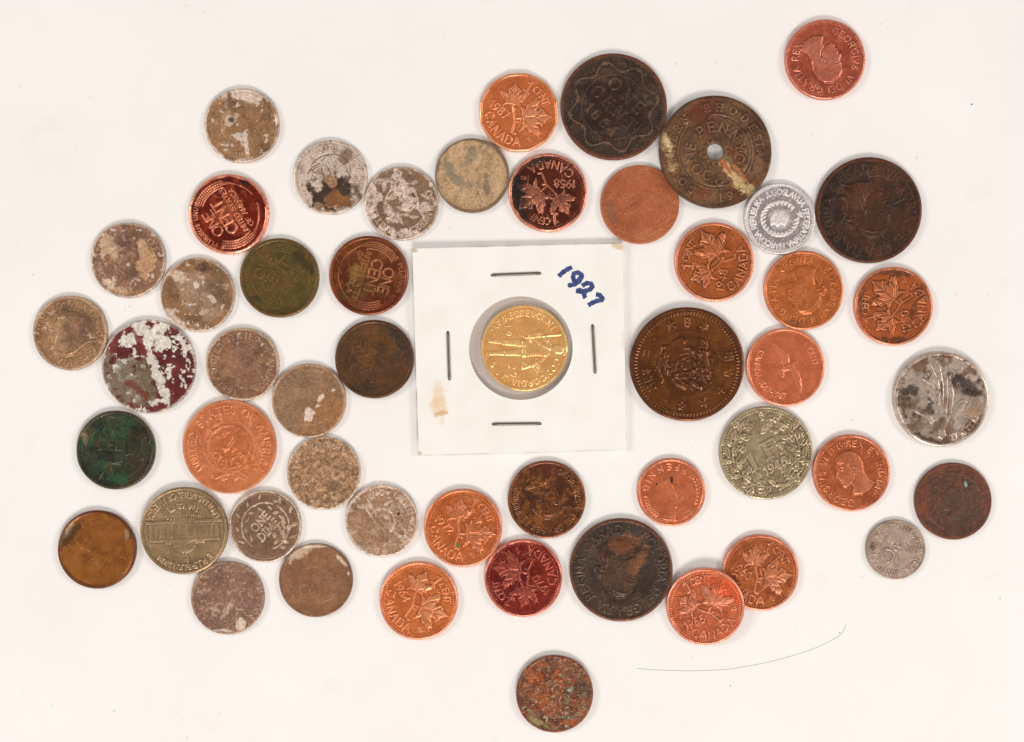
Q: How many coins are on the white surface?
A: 51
